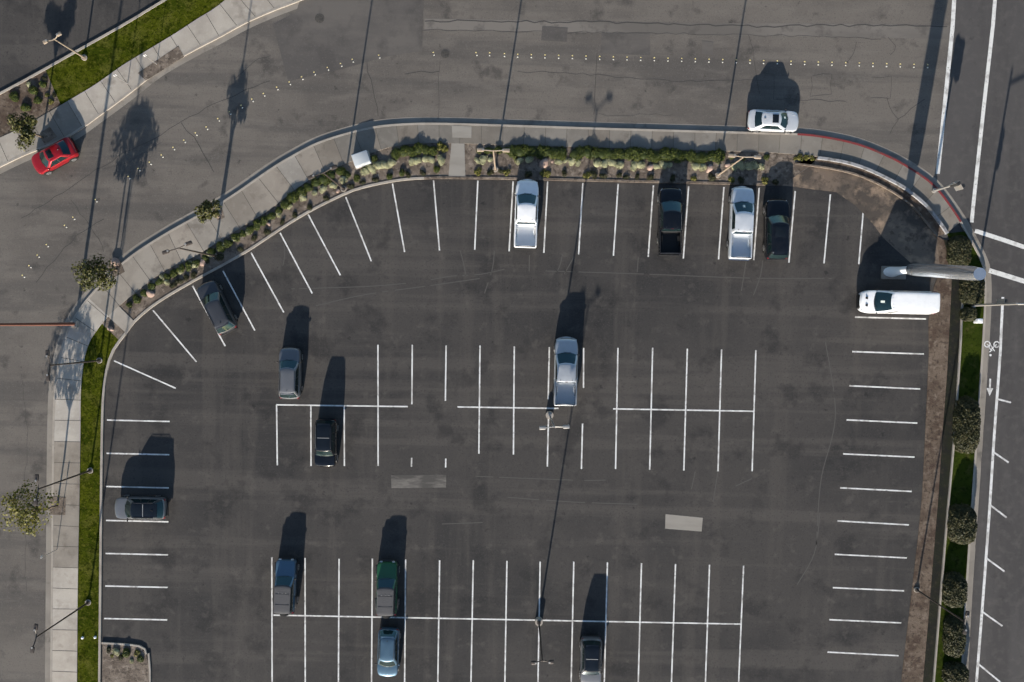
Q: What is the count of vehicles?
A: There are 16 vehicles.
